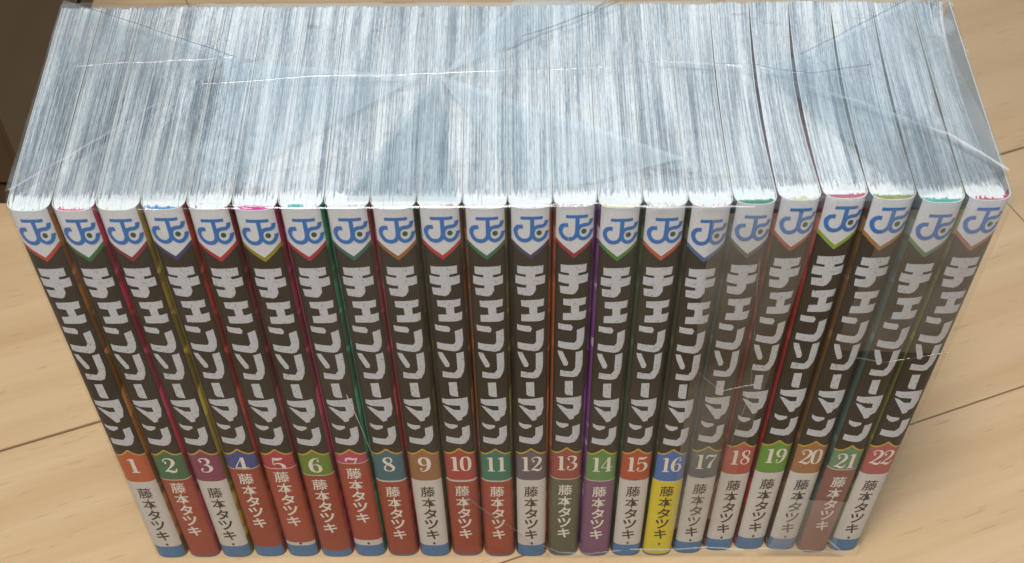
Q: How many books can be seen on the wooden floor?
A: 22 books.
